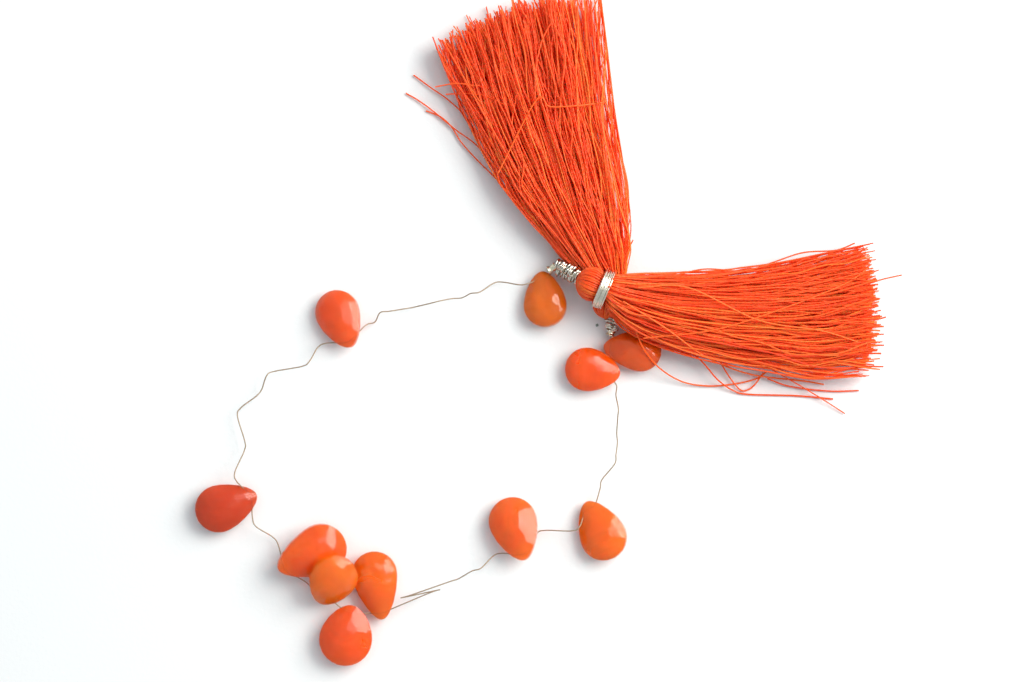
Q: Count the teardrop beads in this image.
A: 11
